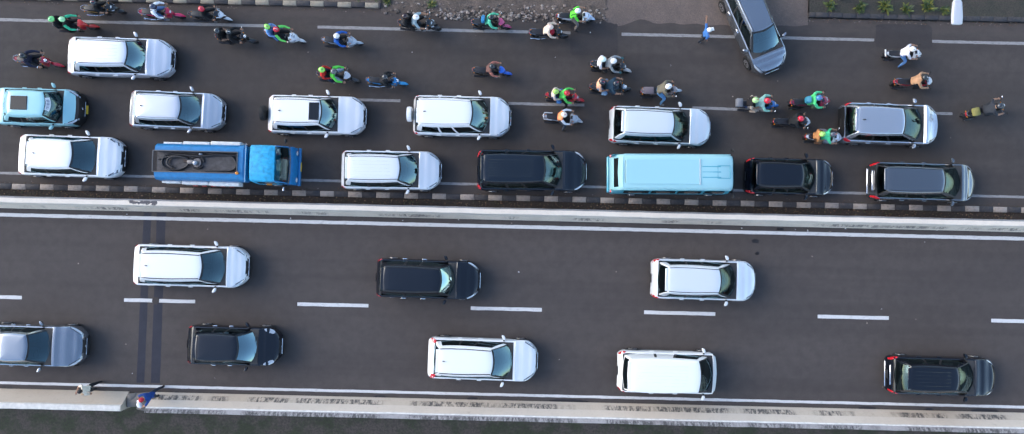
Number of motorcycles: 27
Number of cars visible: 21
